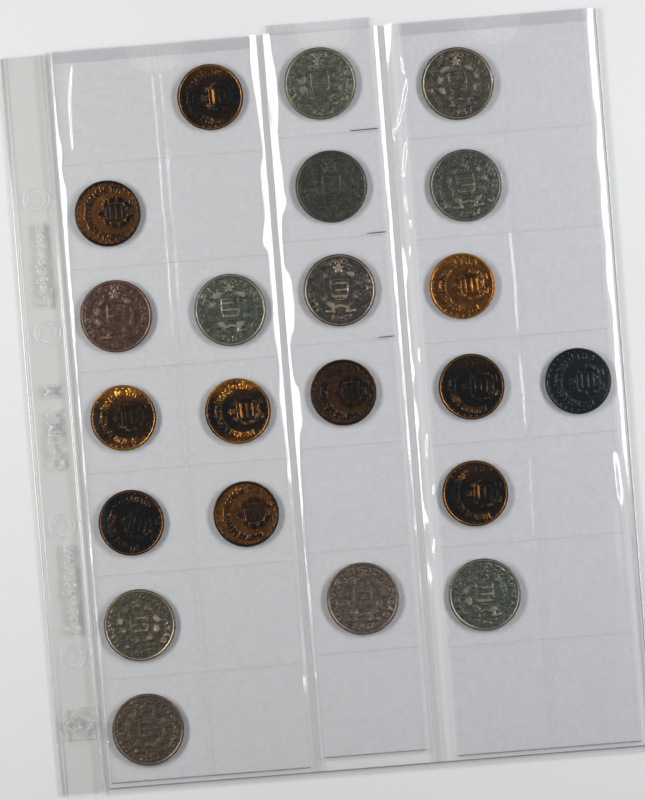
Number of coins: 22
